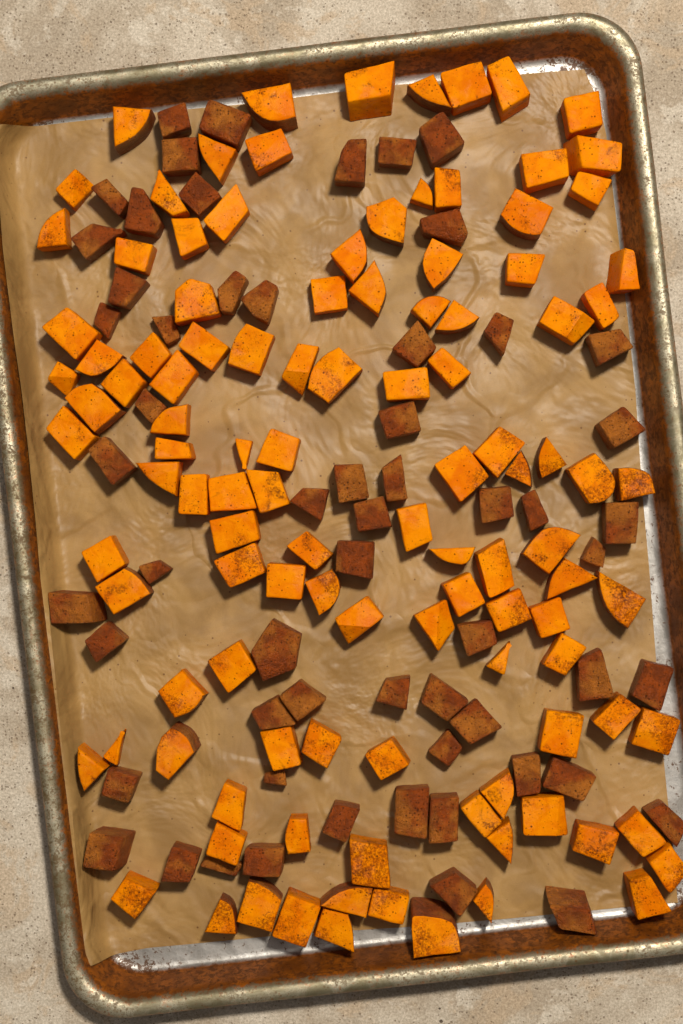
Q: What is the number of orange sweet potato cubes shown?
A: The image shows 72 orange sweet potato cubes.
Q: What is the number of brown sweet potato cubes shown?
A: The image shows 59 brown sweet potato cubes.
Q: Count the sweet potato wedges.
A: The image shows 41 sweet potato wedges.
